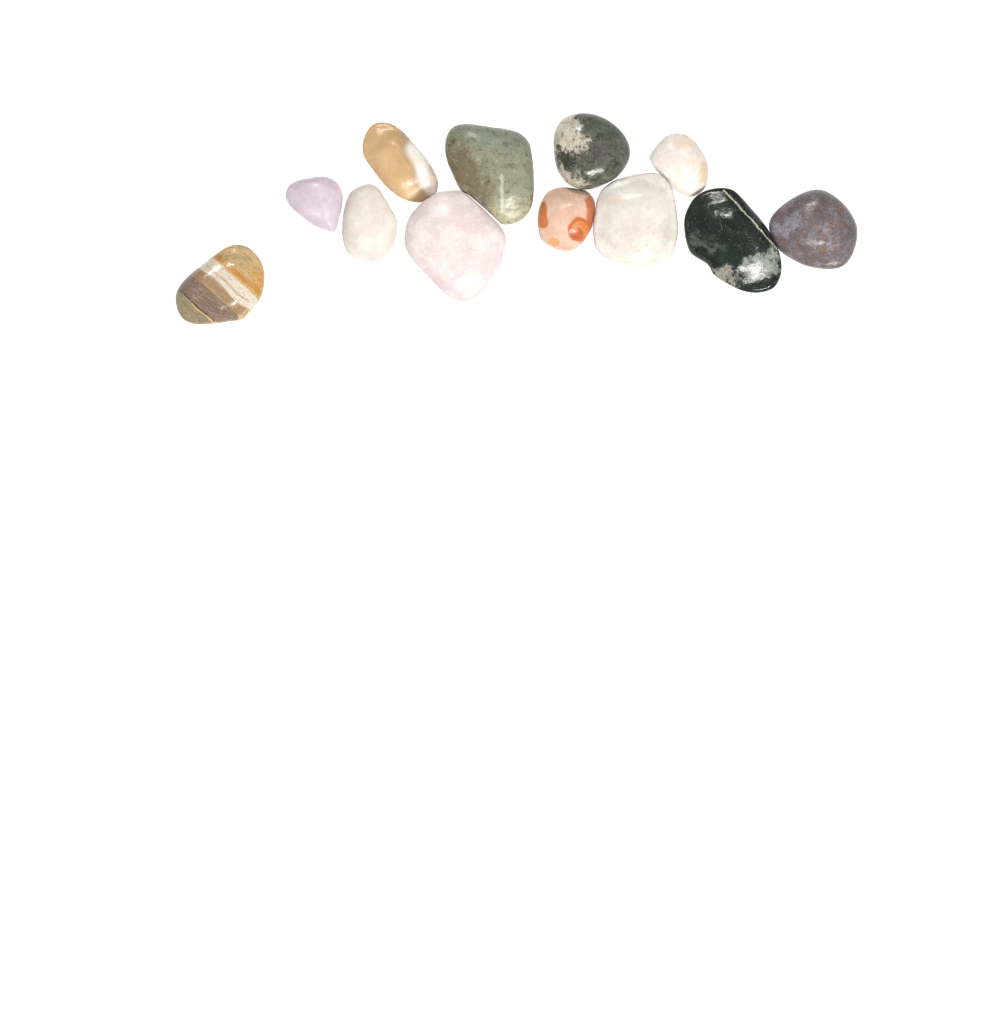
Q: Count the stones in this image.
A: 12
